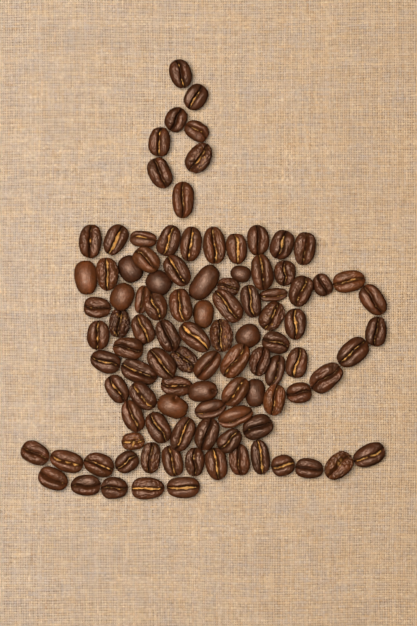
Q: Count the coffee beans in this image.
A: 102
